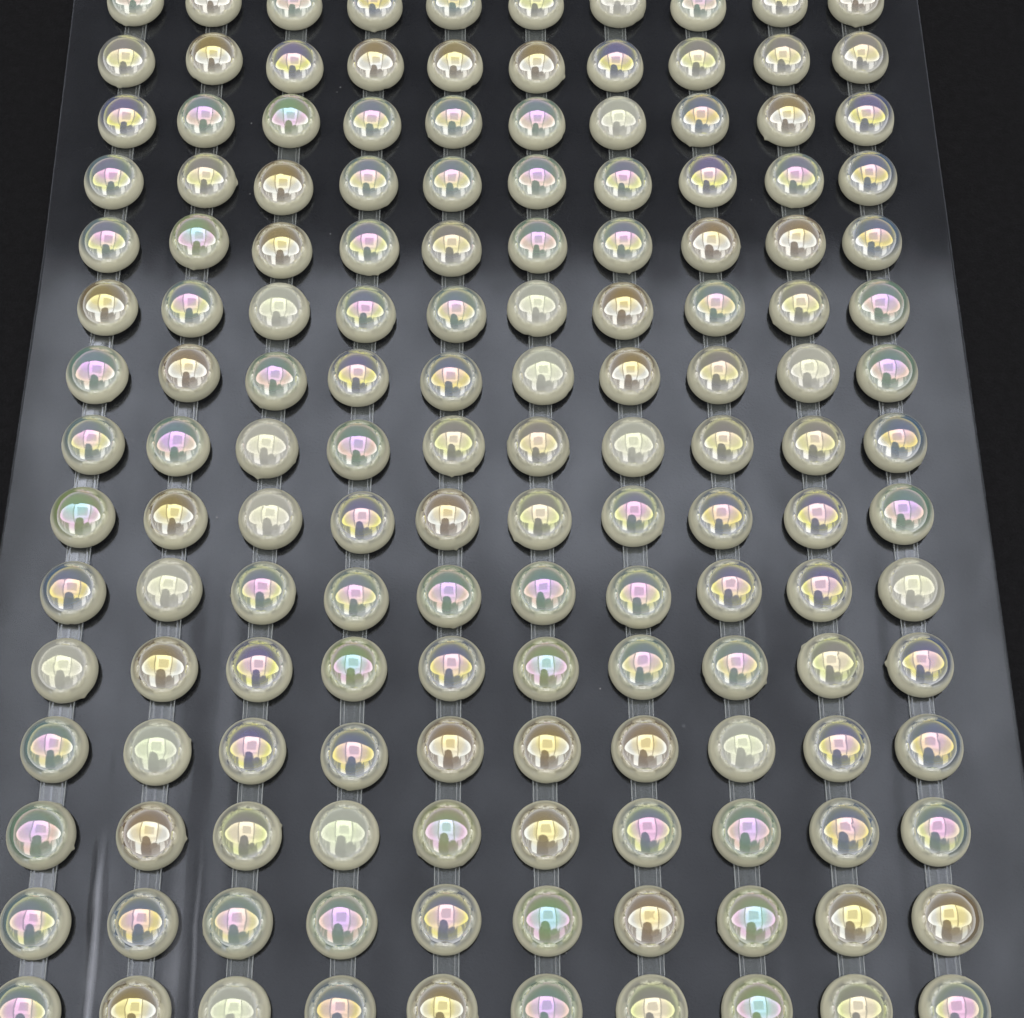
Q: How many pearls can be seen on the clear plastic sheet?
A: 150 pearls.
